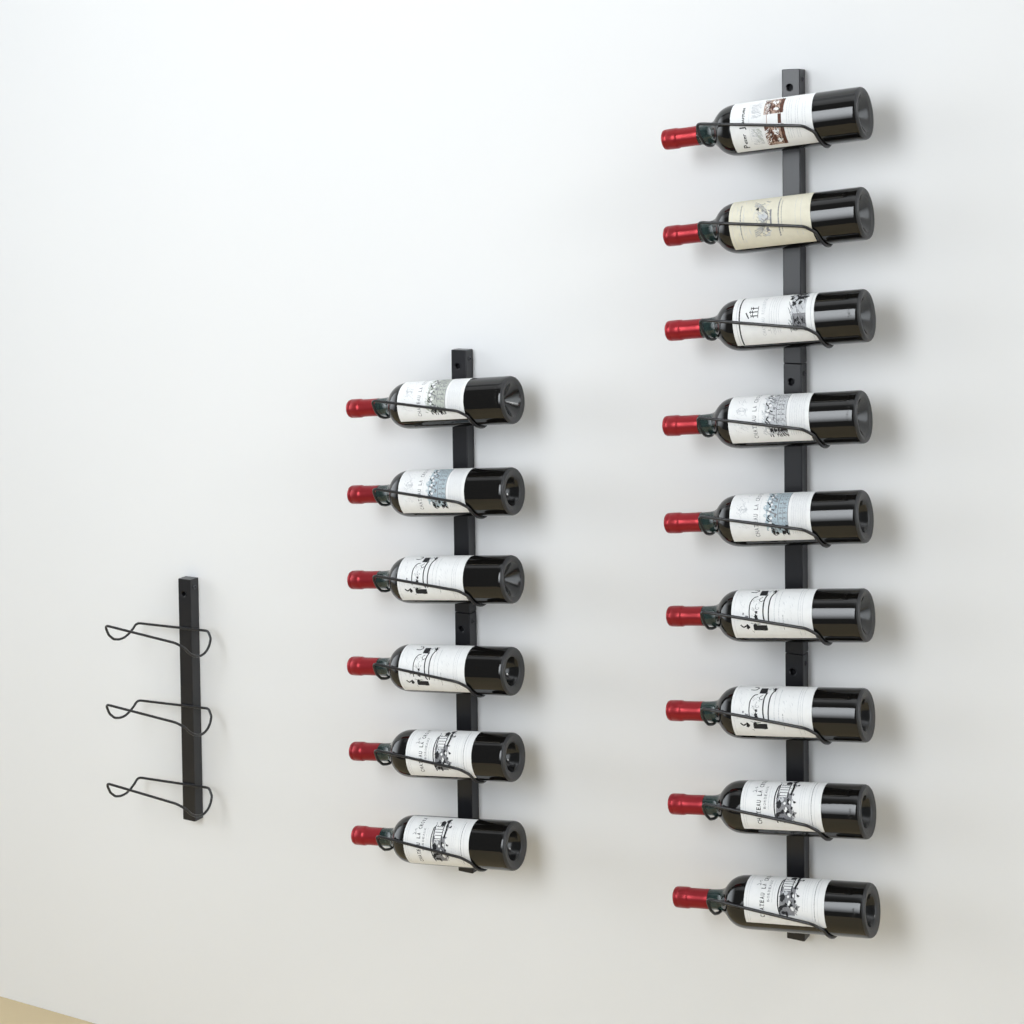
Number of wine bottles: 15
